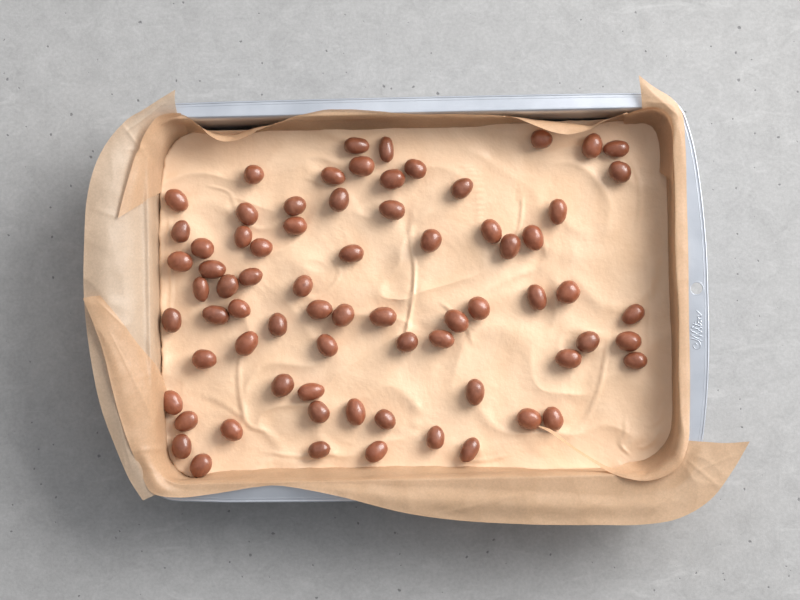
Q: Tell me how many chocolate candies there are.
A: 72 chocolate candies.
